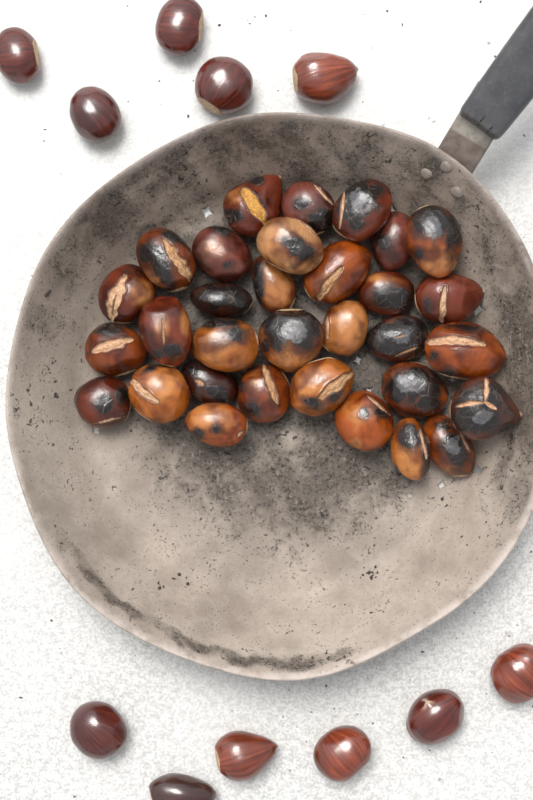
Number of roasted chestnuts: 32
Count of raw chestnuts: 11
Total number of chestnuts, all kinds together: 43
